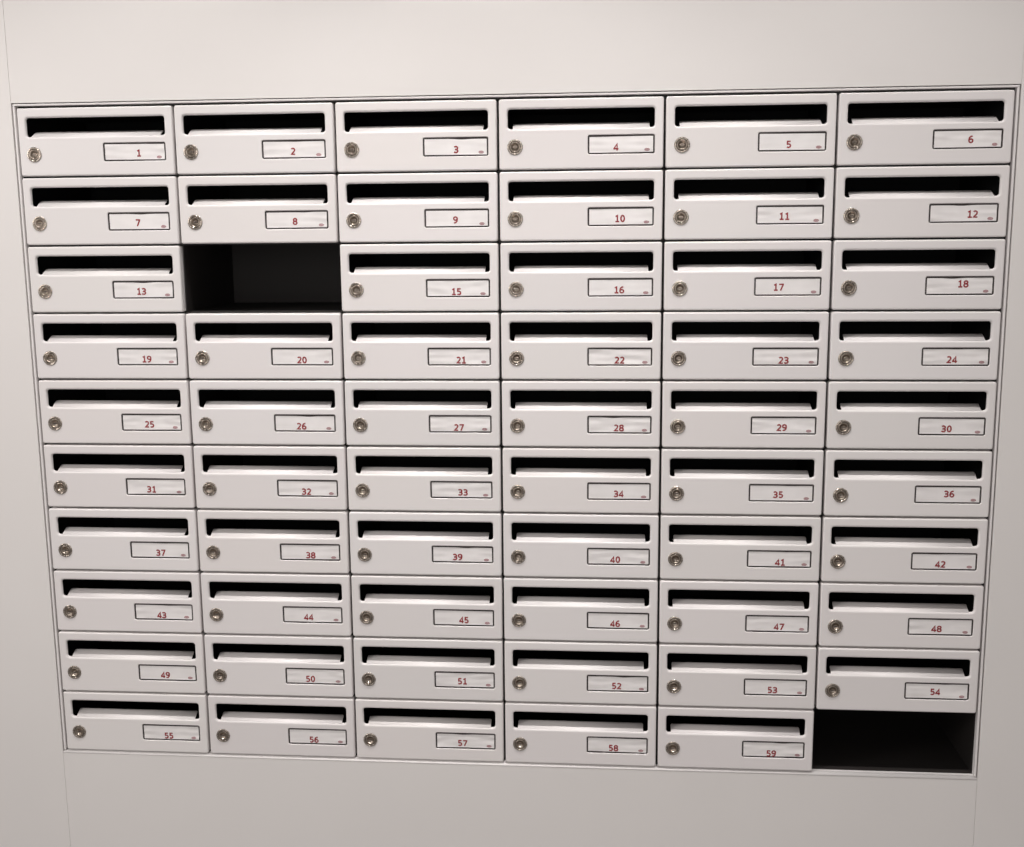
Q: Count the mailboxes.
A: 58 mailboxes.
